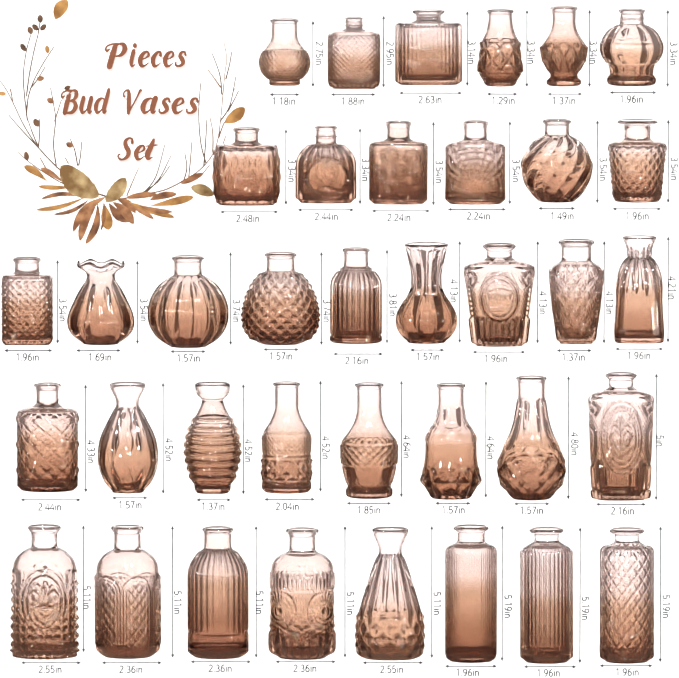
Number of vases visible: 37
